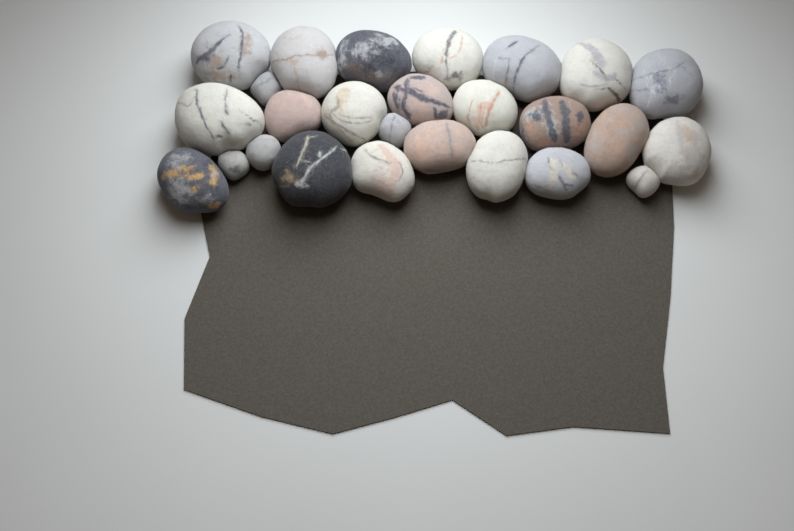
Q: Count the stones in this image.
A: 26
